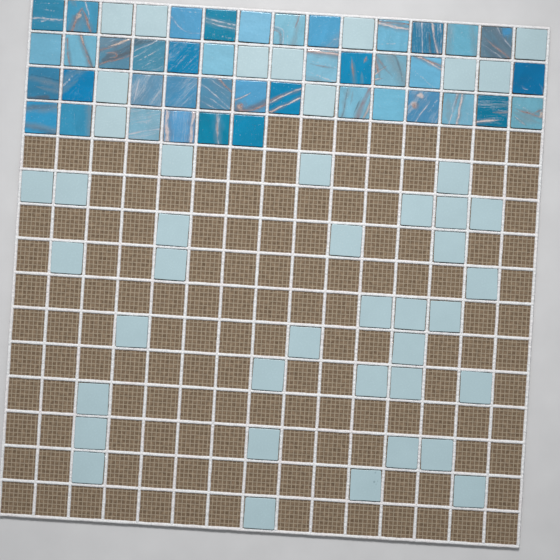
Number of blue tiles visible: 41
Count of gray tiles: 44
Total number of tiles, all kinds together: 85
